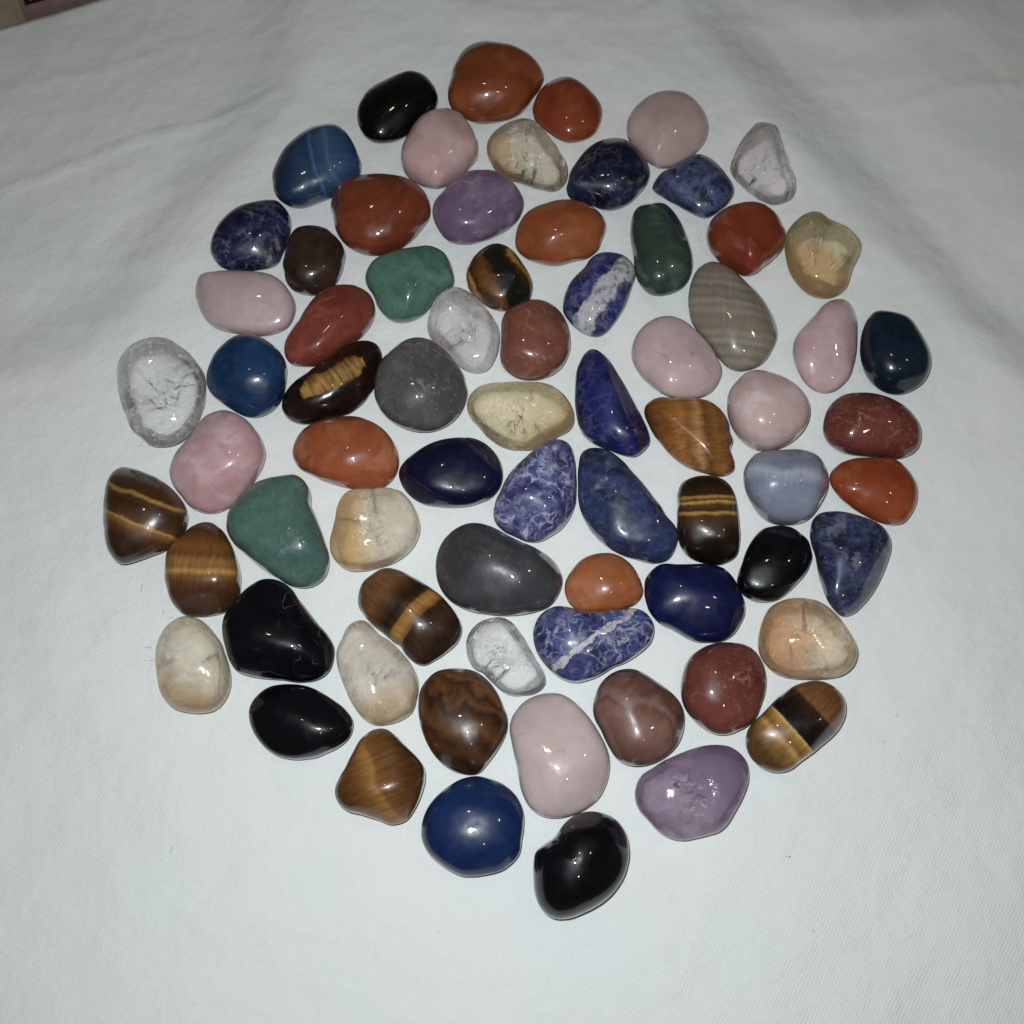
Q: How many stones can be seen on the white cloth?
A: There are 72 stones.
